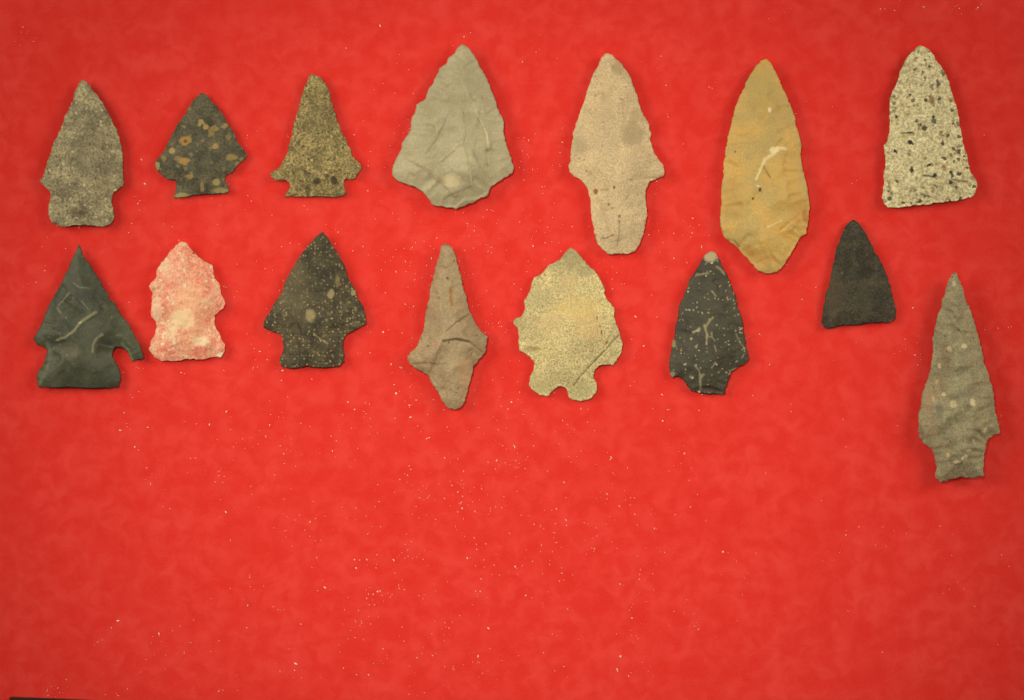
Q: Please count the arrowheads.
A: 15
